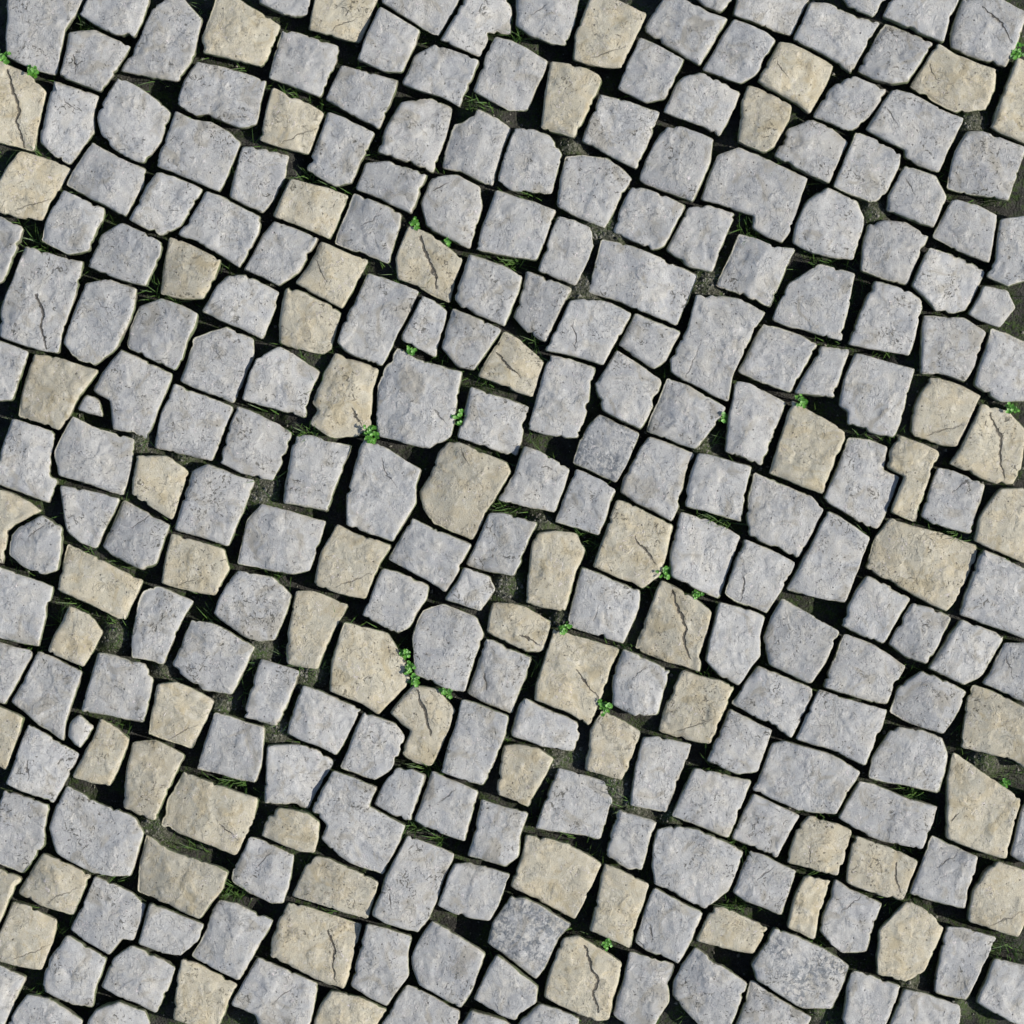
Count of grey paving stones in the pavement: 200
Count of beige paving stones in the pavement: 68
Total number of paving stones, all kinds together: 268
